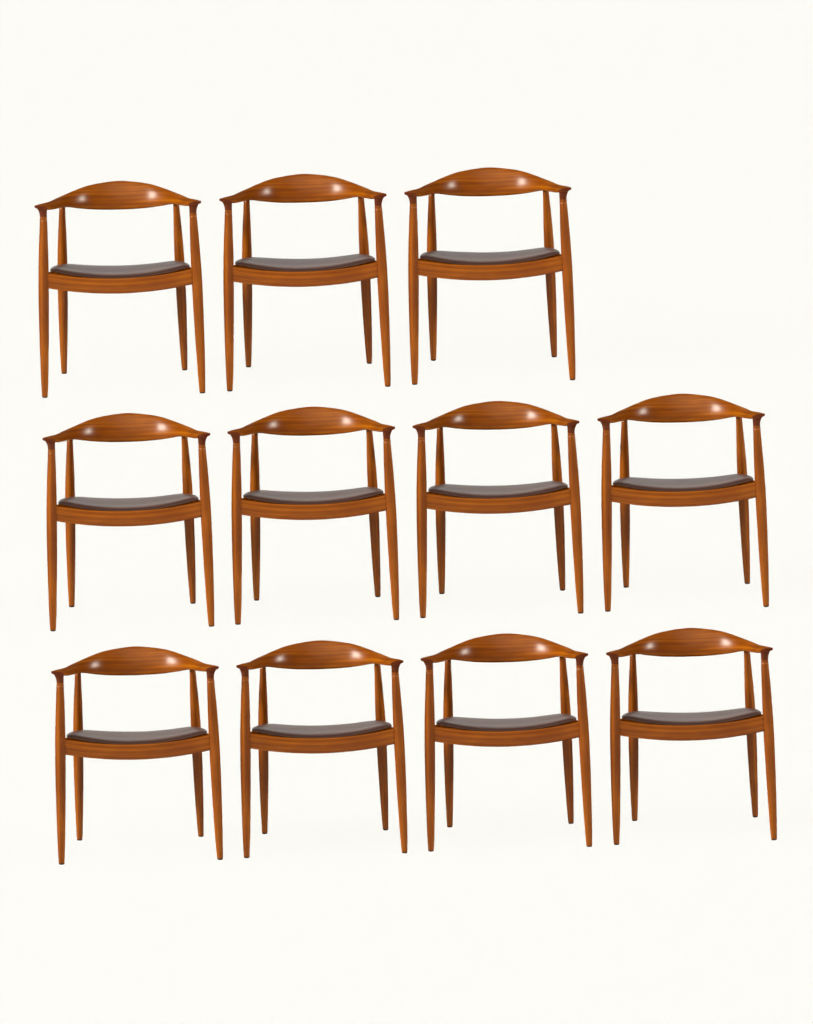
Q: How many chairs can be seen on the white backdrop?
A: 11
